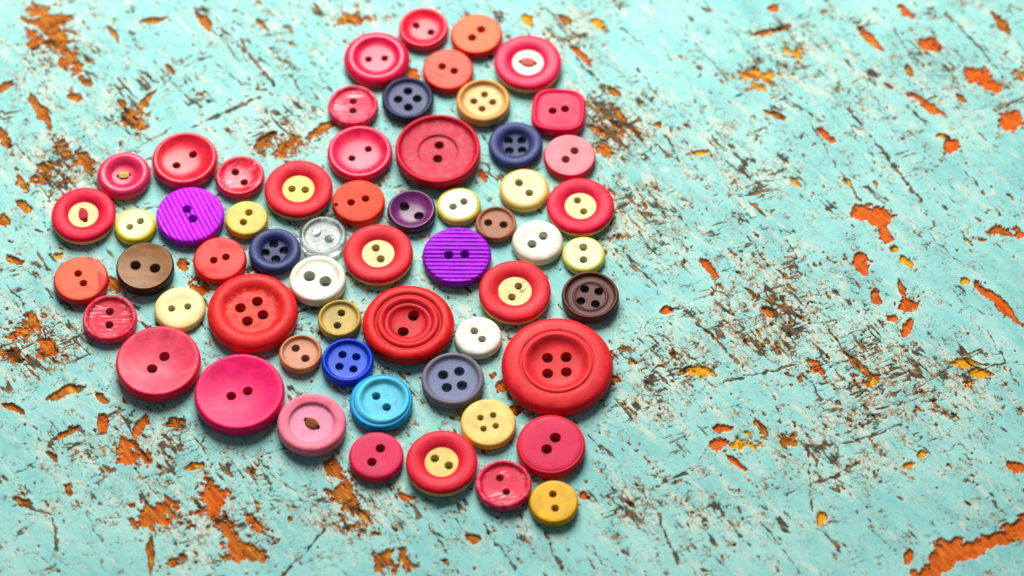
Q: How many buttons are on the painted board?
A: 59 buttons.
